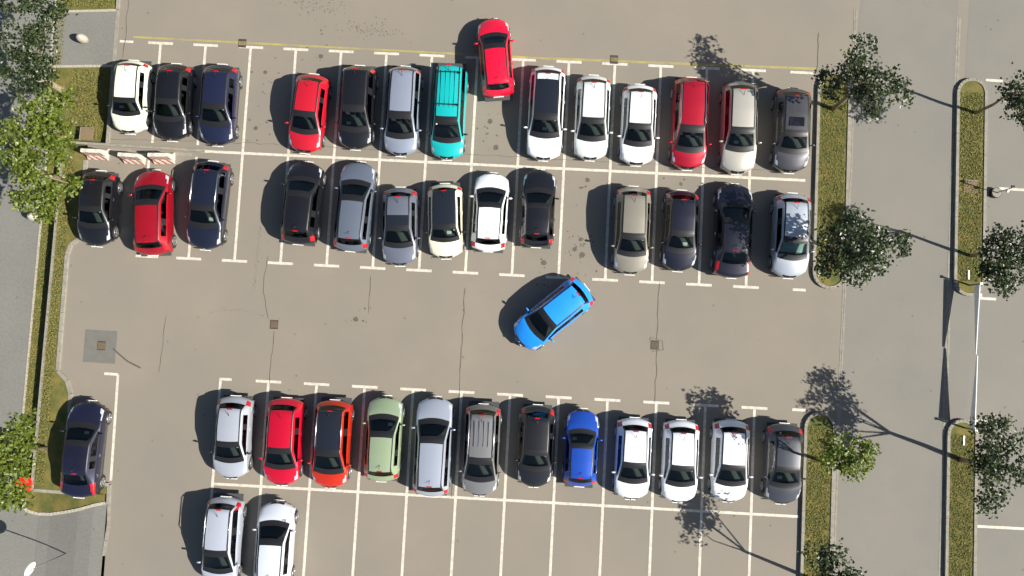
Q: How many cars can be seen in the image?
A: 43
